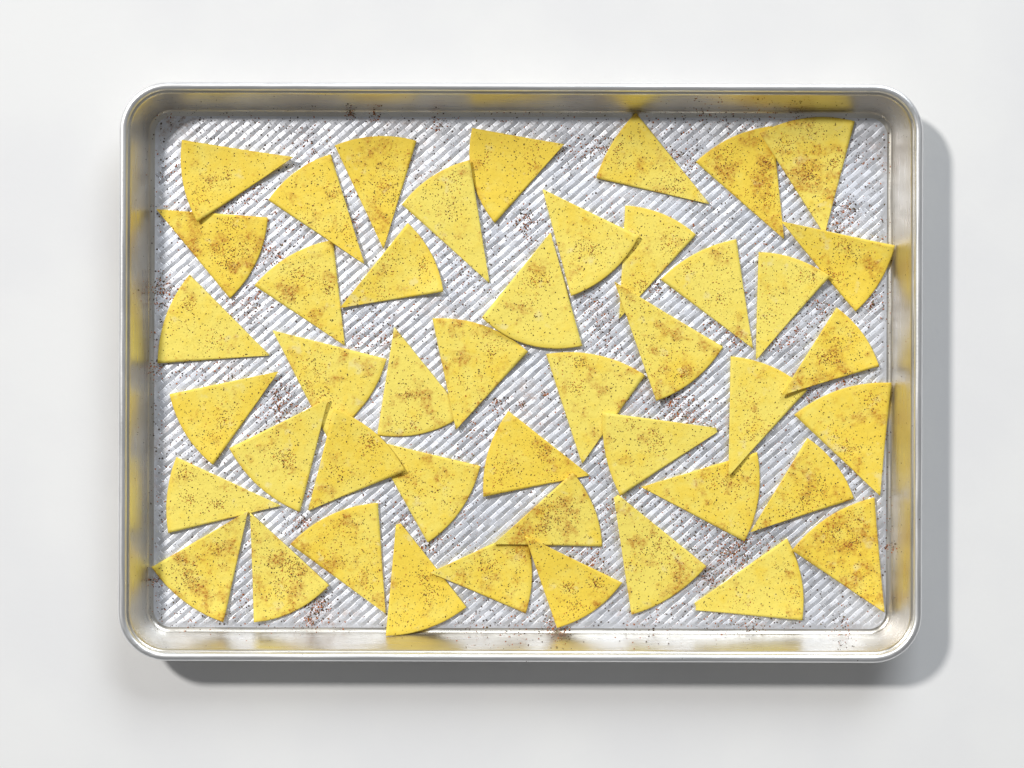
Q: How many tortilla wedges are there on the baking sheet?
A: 45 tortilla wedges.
